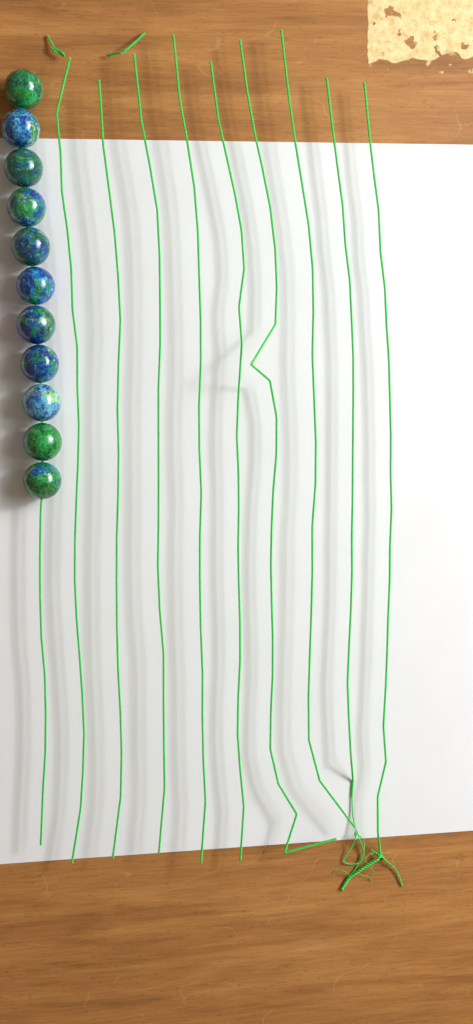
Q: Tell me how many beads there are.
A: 11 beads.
